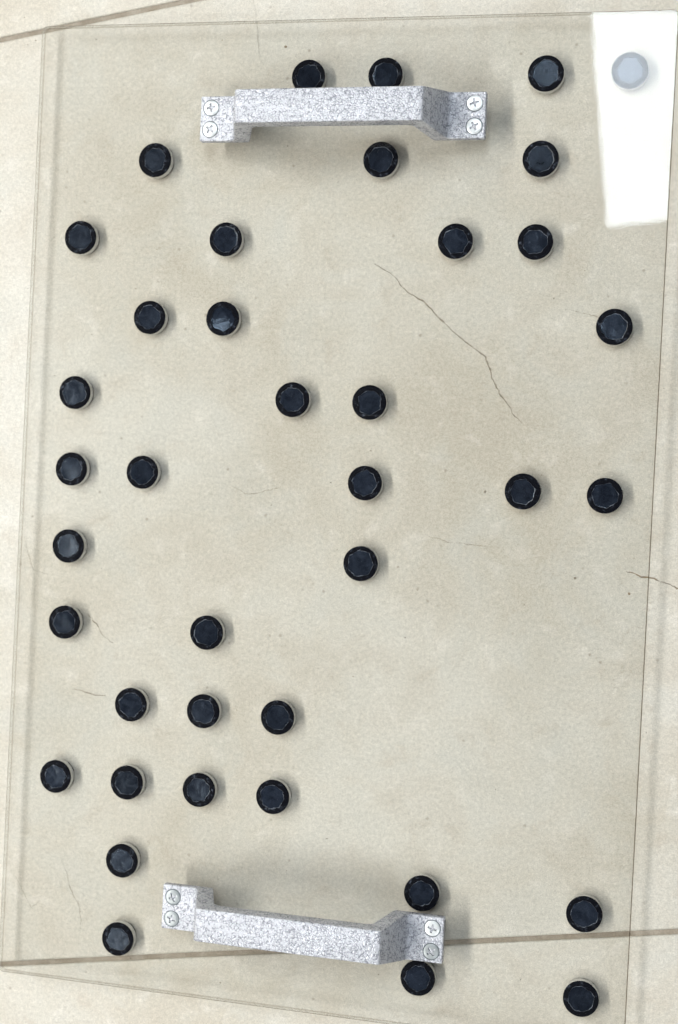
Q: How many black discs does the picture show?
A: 39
